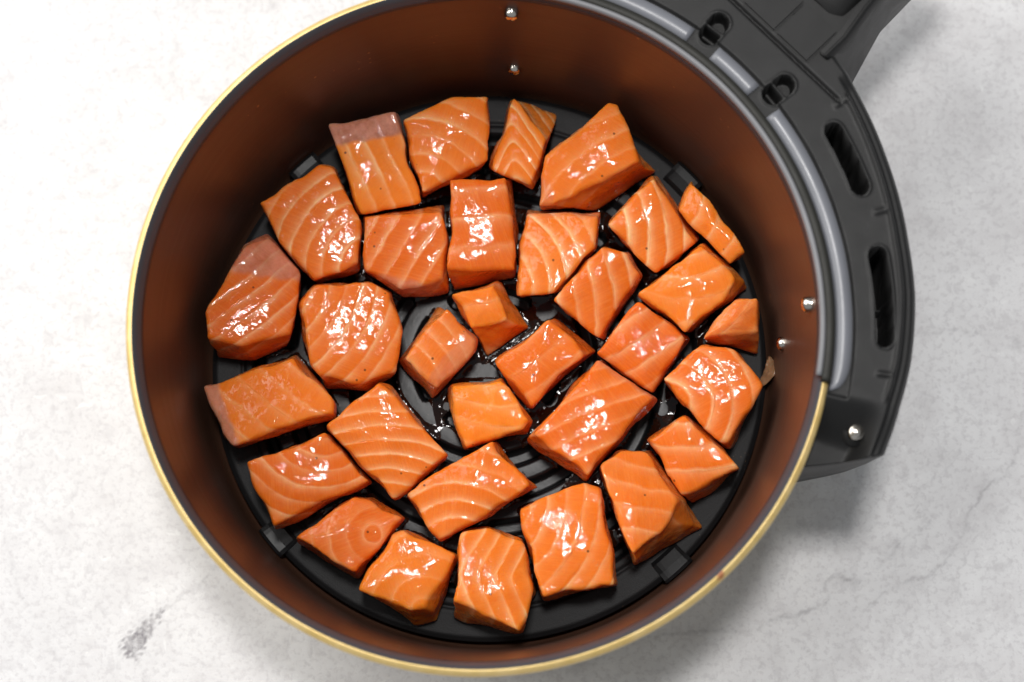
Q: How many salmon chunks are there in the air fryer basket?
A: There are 32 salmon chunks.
